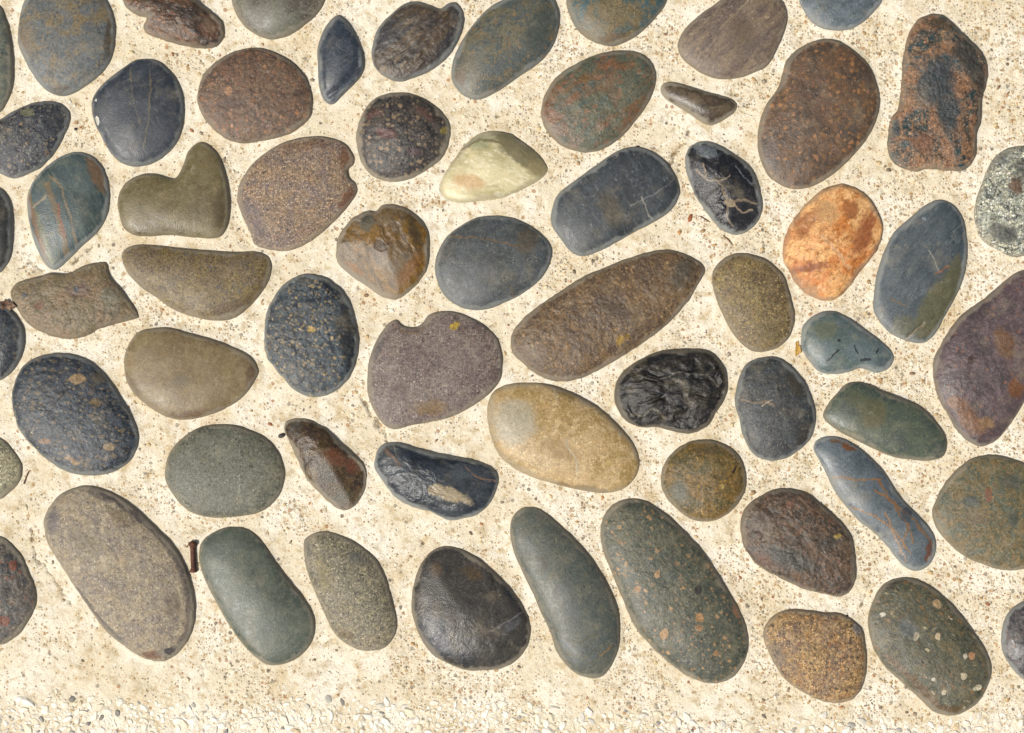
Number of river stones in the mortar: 63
